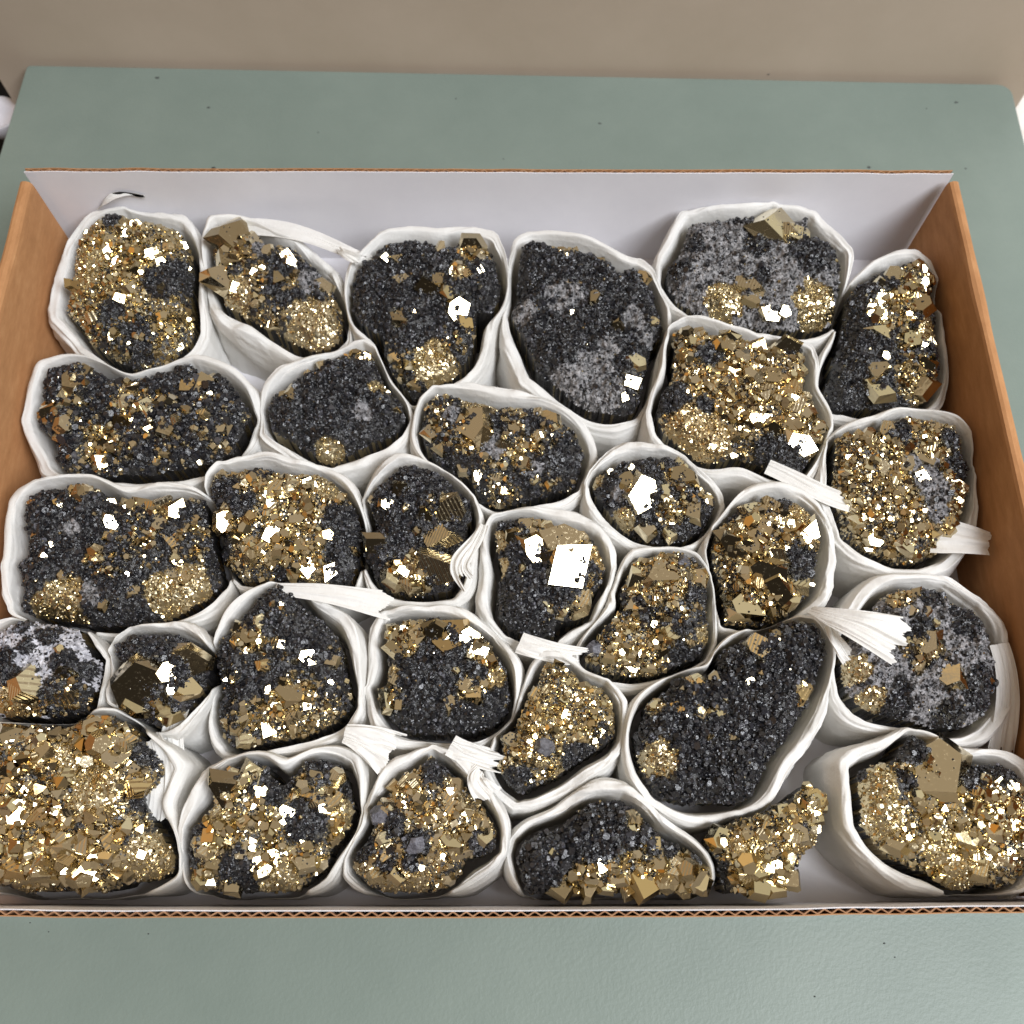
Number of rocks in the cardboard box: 31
